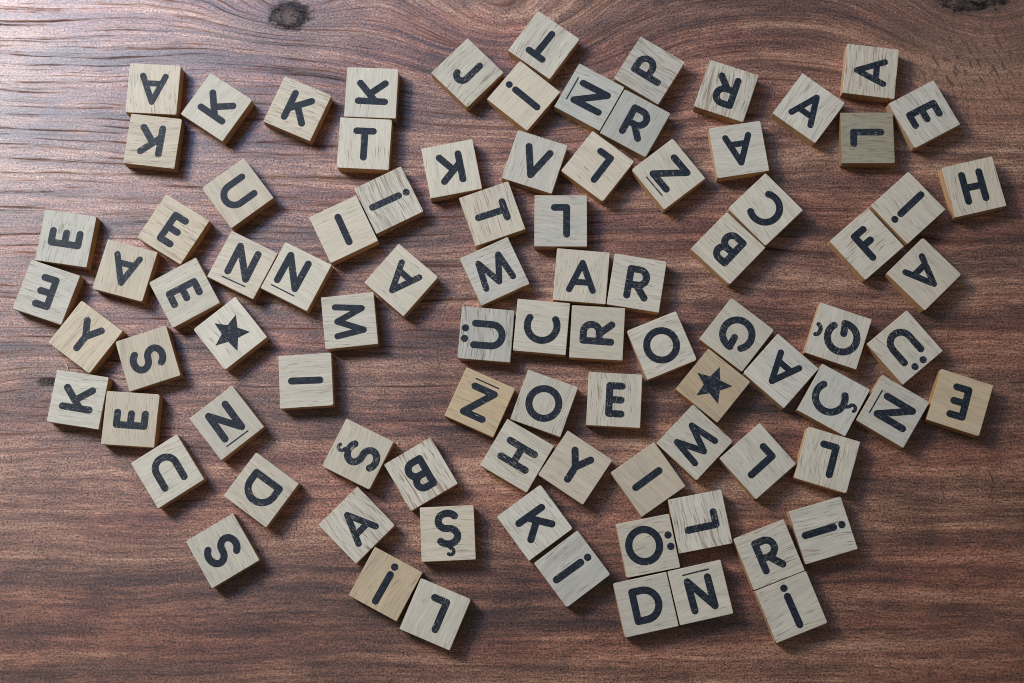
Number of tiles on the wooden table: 91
